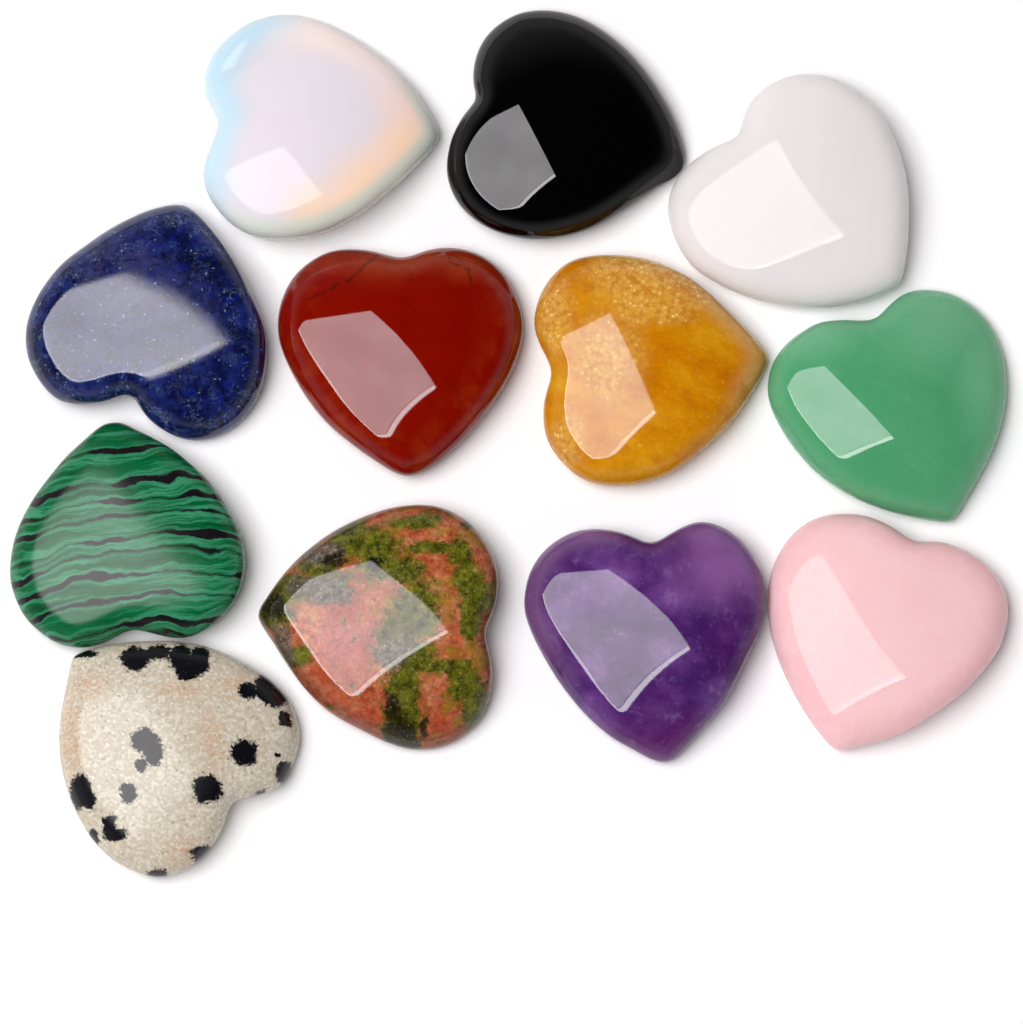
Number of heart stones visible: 12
